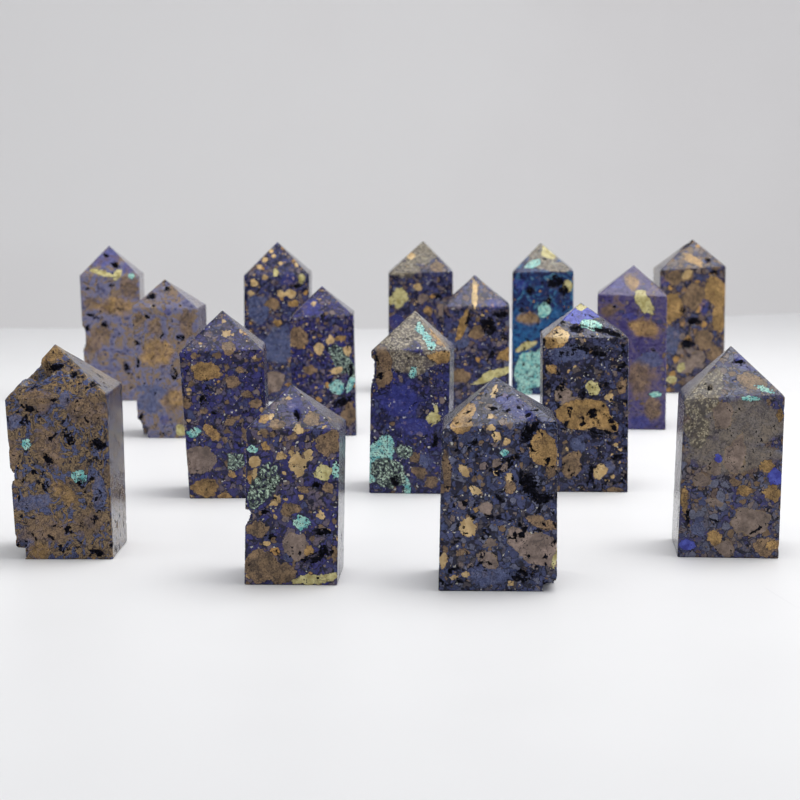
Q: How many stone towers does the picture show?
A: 16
